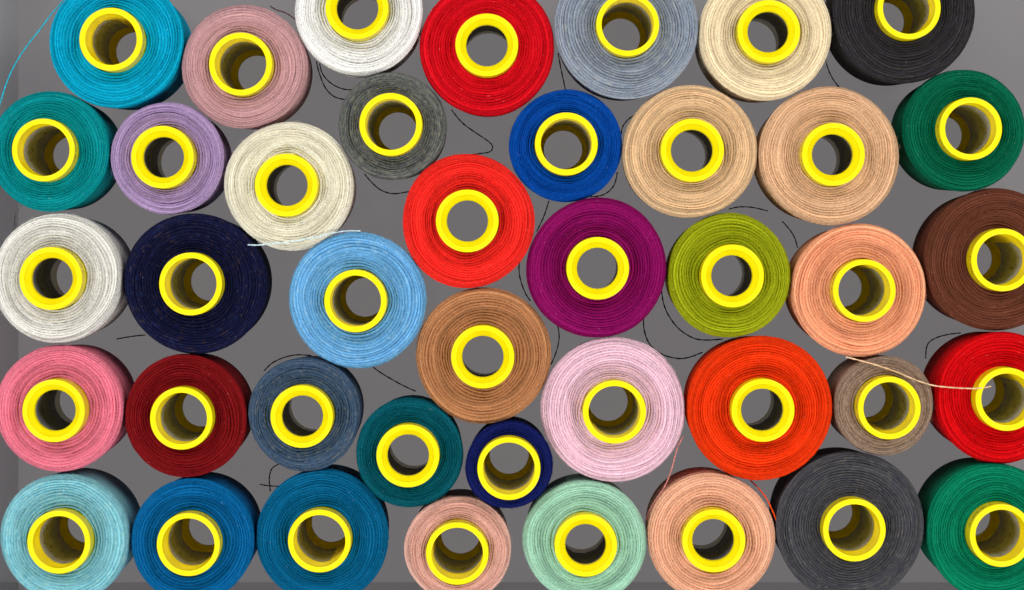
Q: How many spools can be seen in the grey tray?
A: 41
